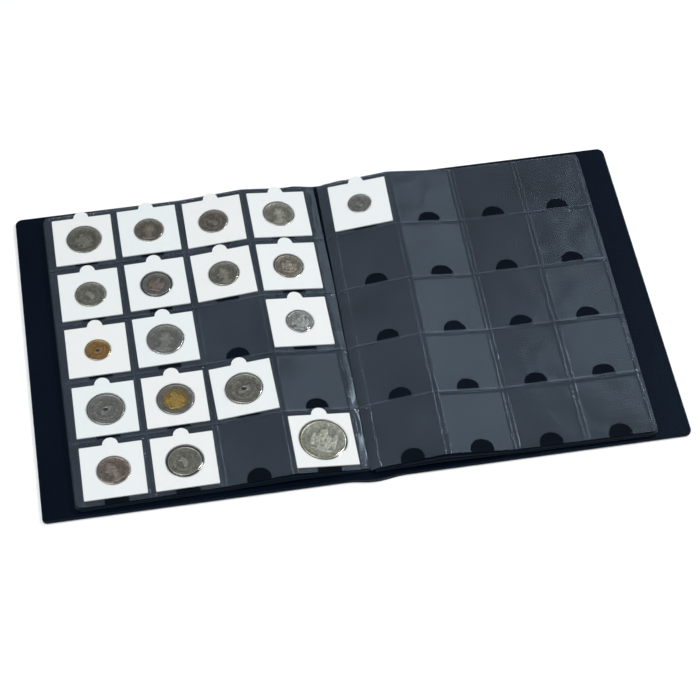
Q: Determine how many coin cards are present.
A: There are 18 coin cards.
